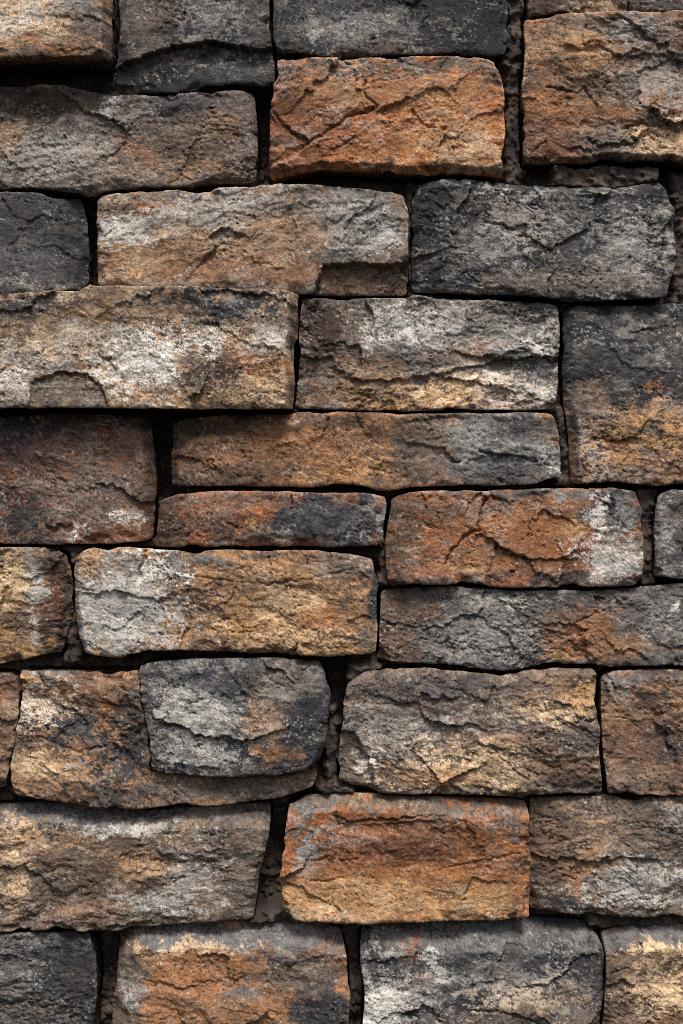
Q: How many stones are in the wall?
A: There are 34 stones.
